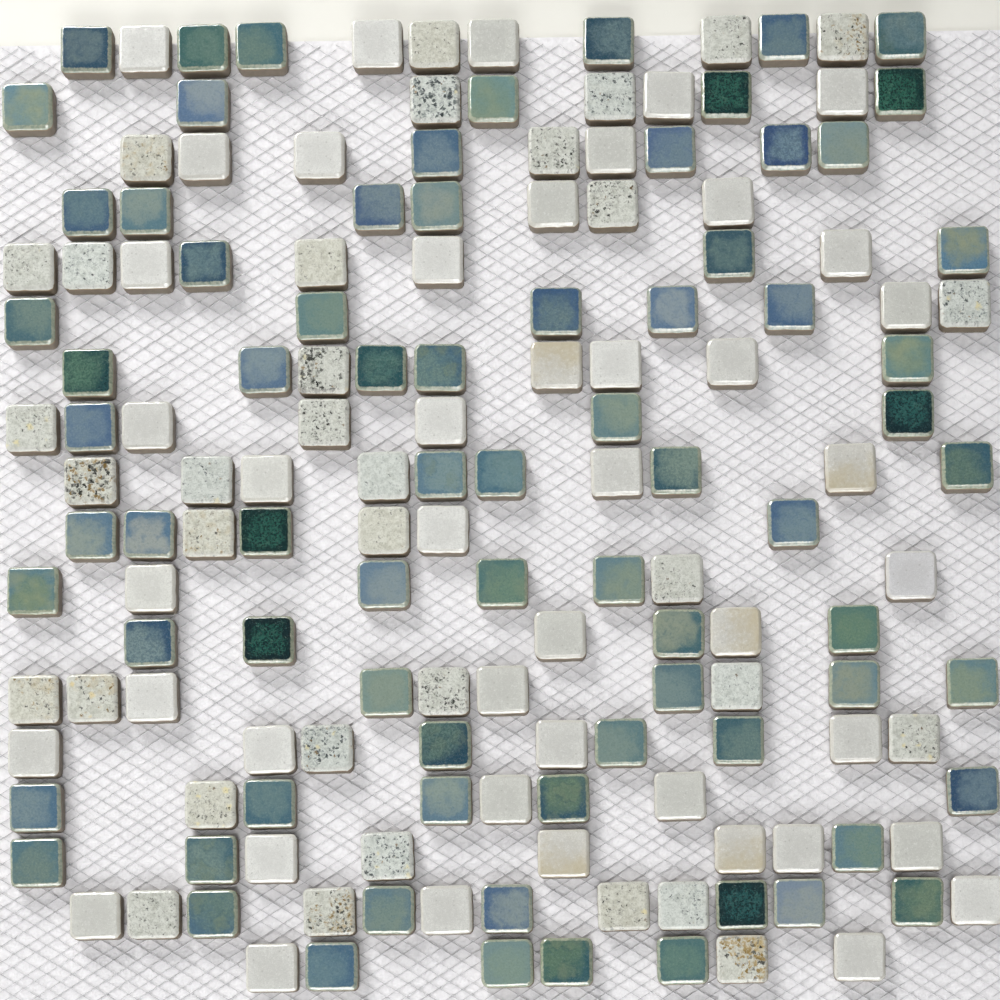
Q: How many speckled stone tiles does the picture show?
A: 34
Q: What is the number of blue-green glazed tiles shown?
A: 76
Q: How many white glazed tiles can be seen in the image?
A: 45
